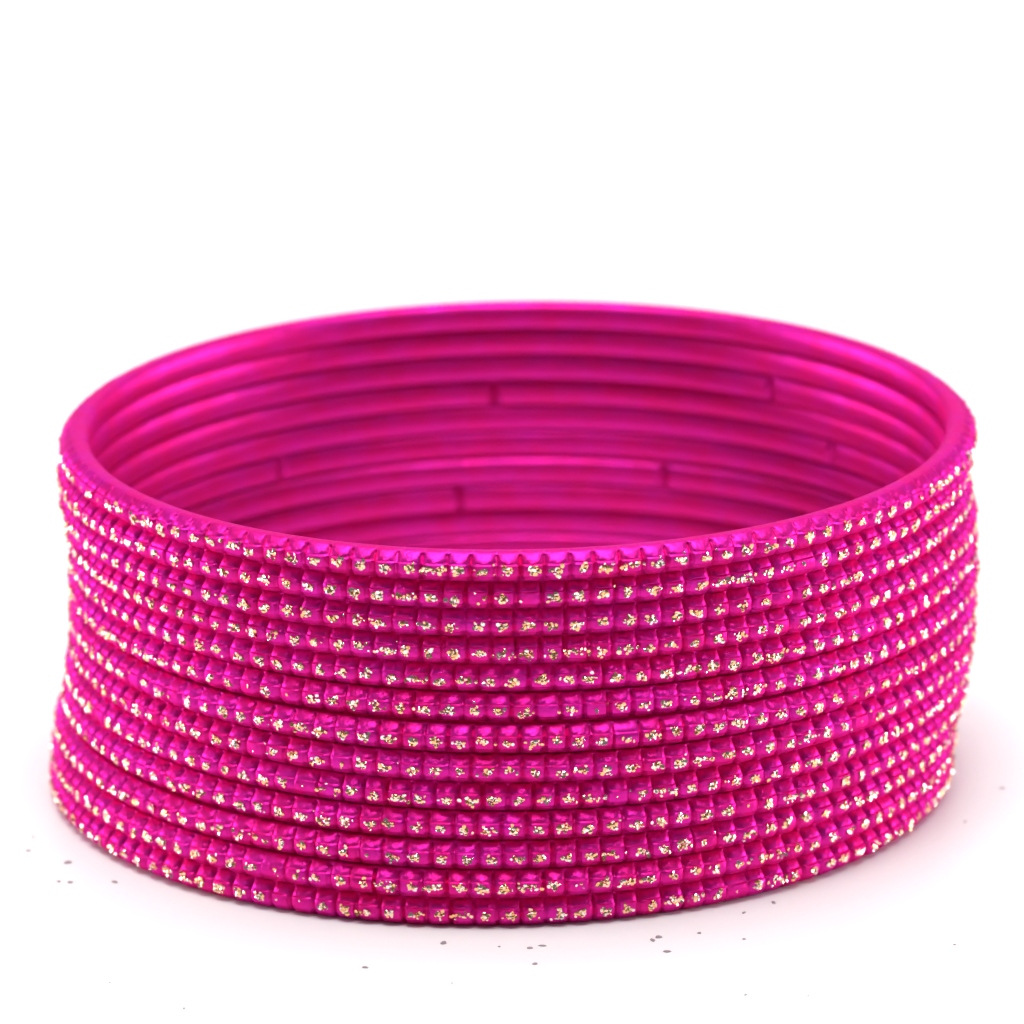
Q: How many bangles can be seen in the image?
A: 13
